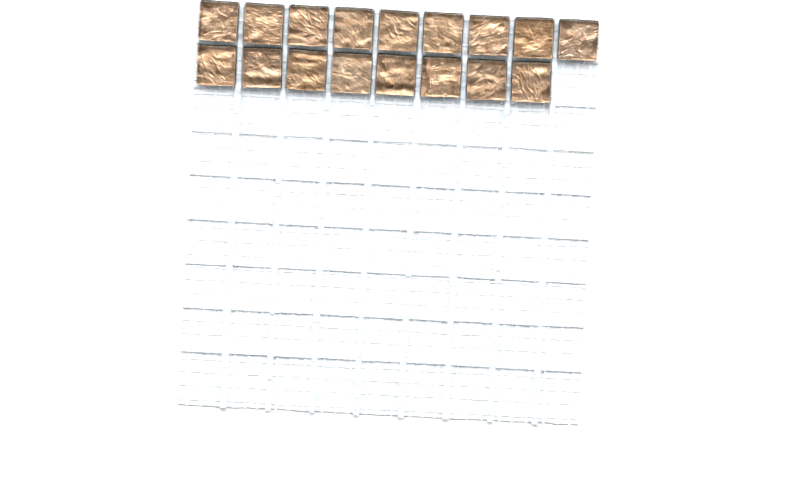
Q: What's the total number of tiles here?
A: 17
